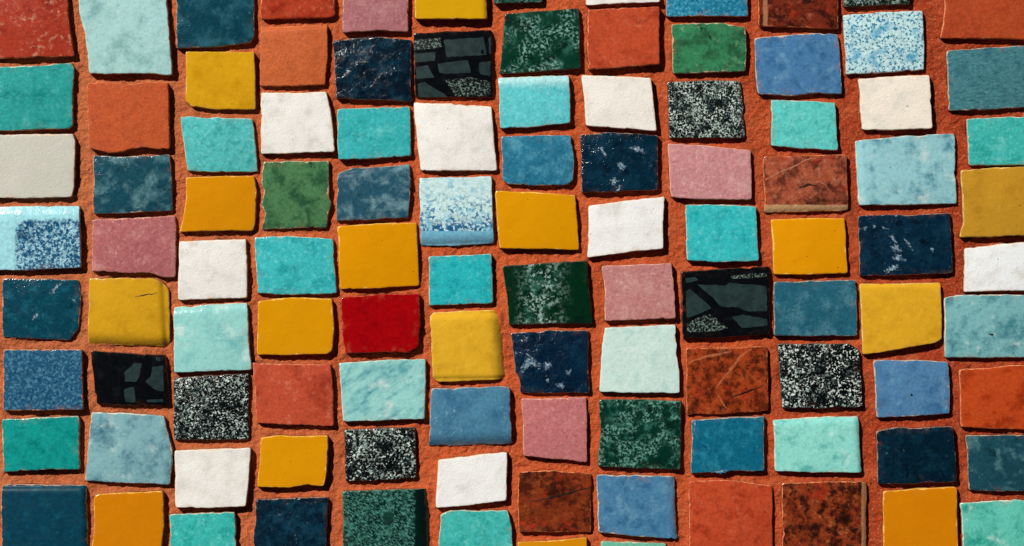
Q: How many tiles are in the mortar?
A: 108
